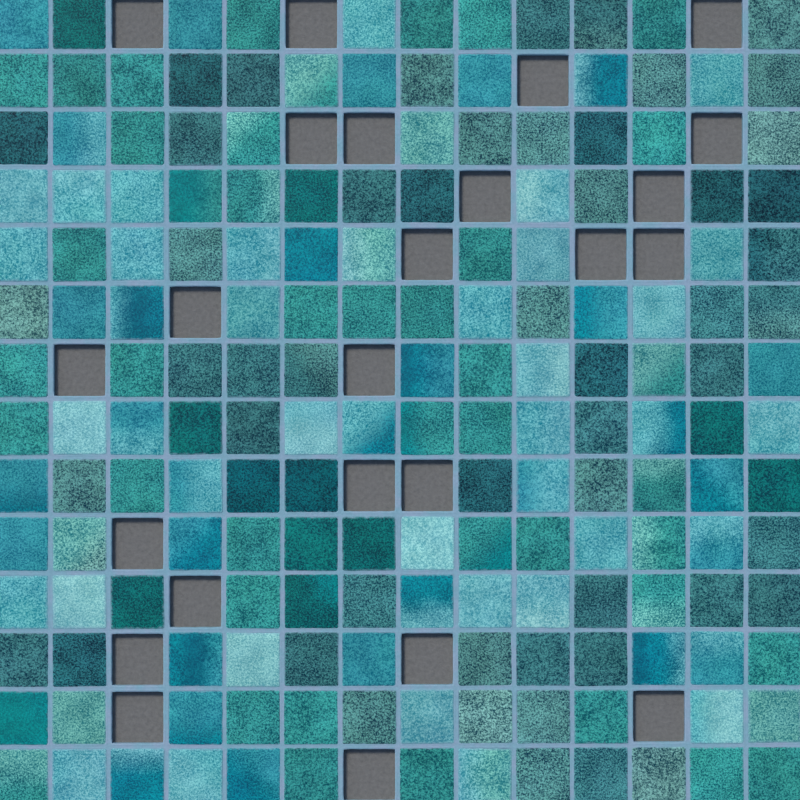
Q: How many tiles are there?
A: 172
